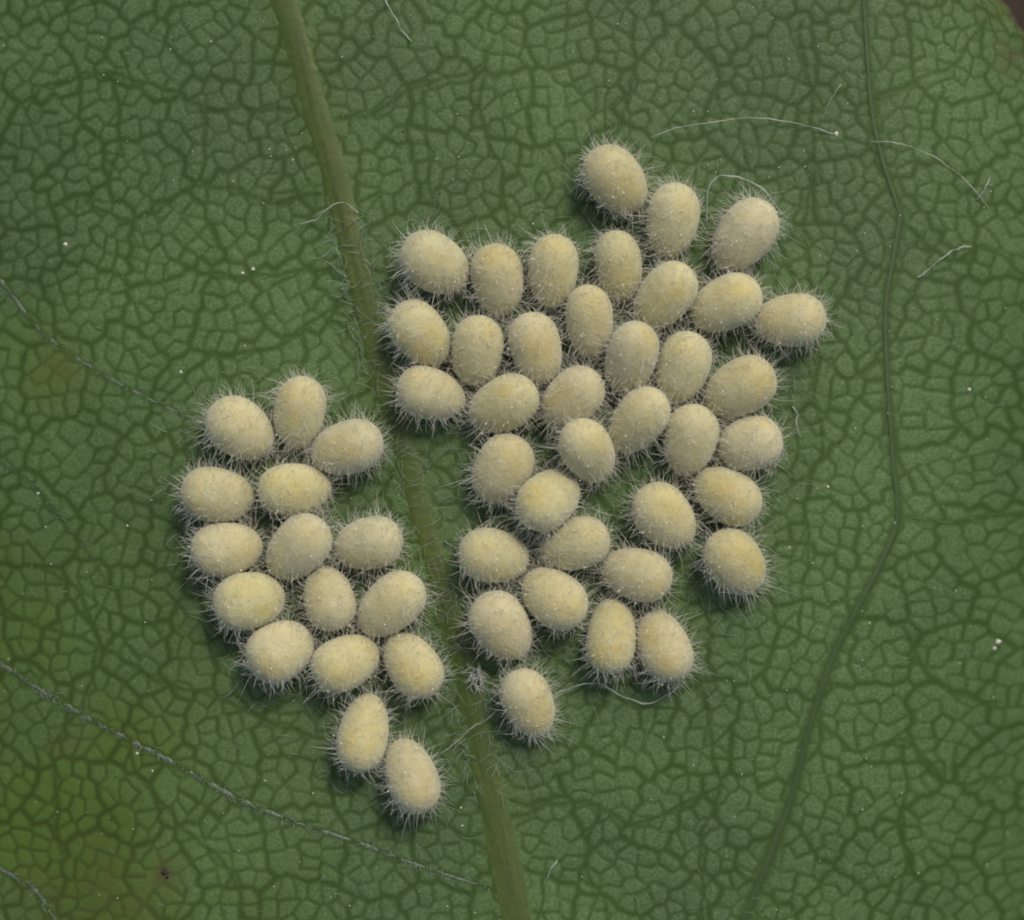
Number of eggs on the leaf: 53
